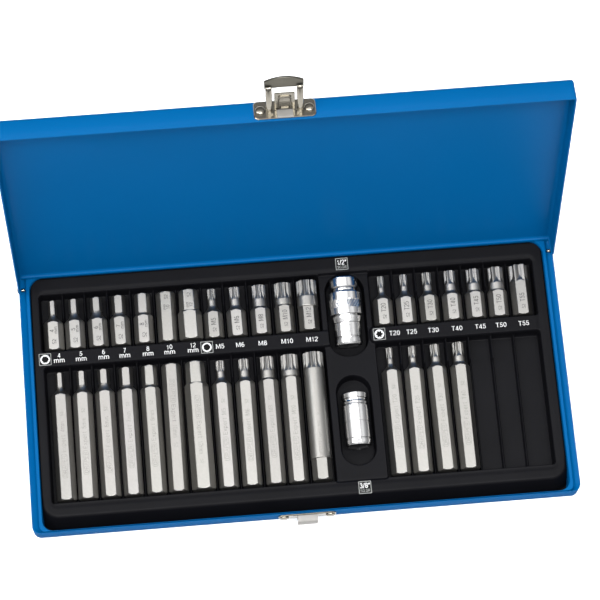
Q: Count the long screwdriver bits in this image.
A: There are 16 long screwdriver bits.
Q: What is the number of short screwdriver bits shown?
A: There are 19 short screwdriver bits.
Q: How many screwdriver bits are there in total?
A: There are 35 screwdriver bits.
